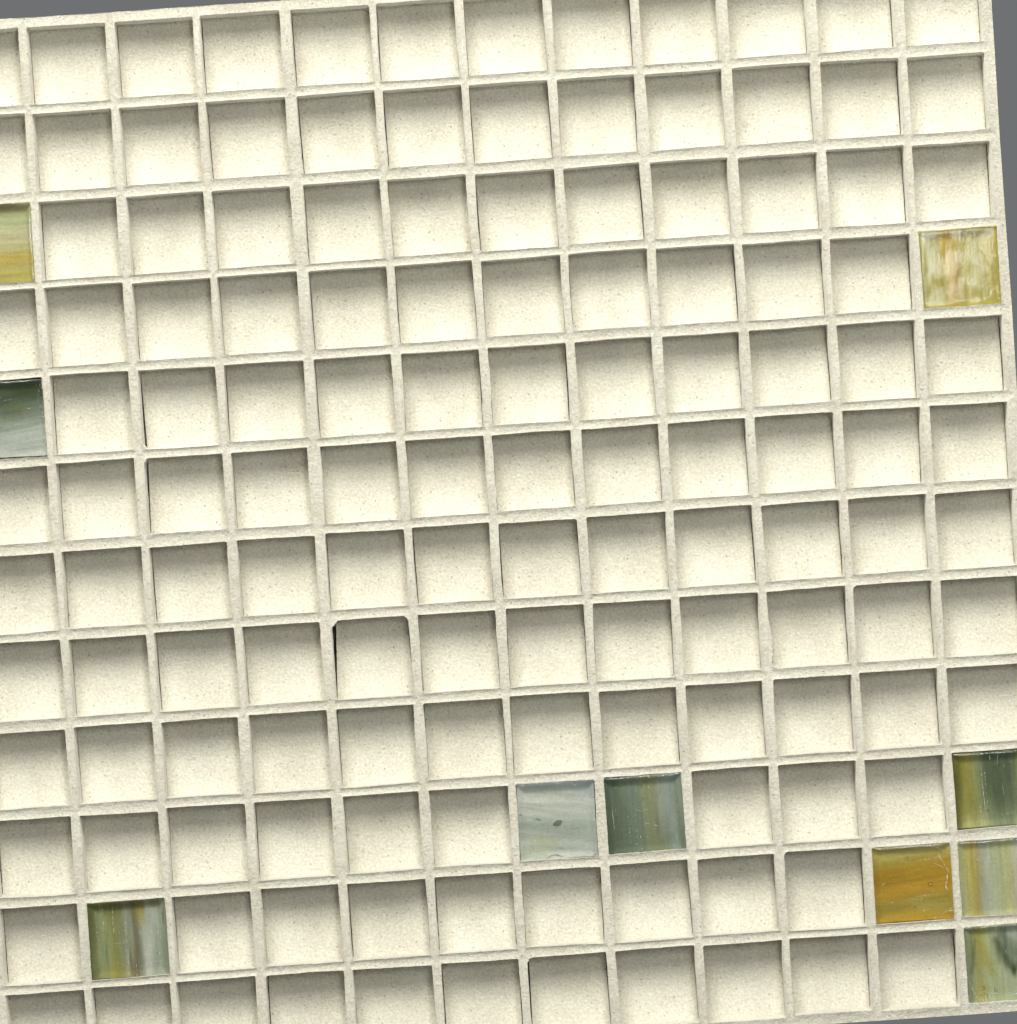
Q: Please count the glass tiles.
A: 10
